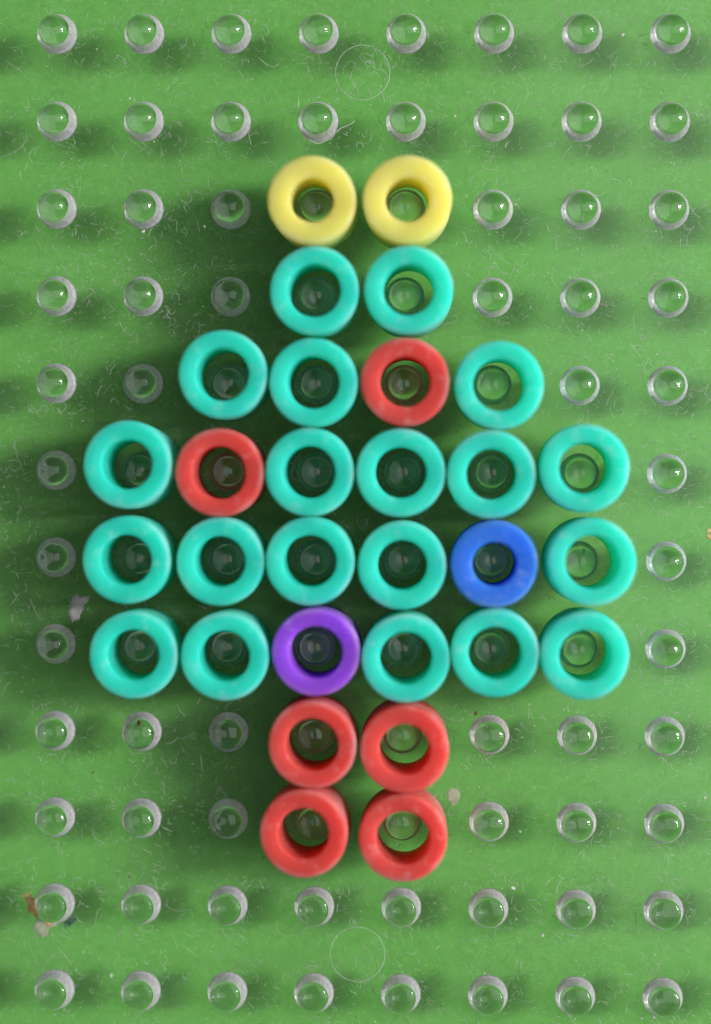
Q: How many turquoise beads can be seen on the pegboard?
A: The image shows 20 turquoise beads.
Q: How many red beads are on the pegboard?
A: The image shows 6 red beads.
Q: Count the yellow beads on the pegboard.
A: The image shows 2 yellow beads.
